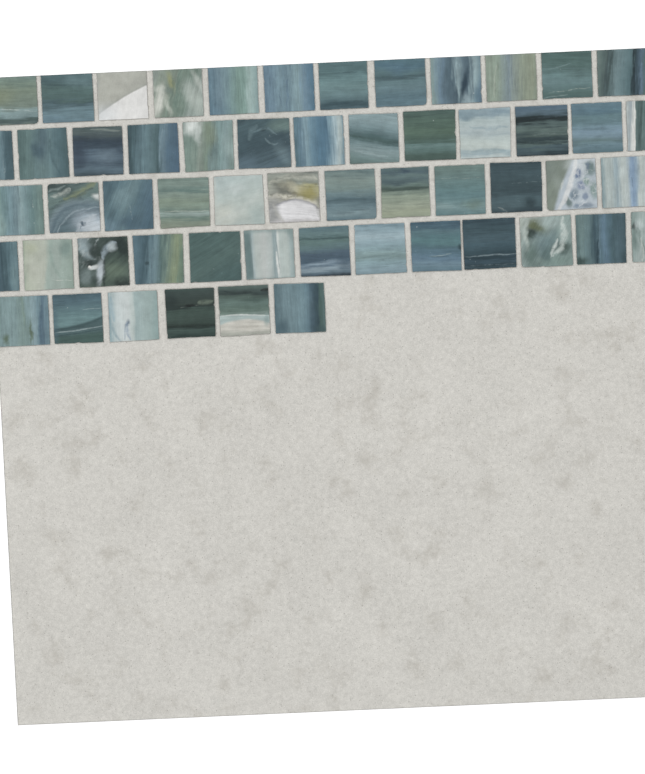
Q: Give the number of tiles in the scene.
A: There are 56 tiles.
